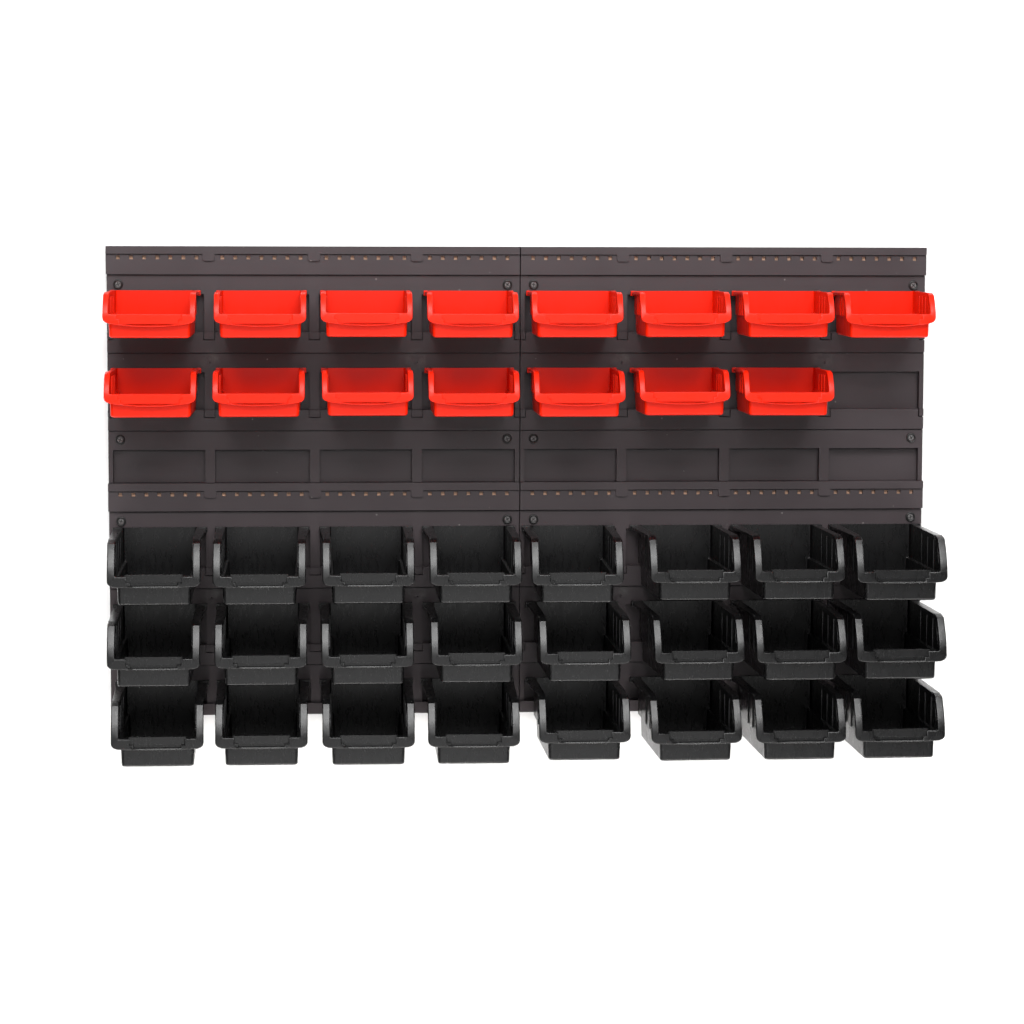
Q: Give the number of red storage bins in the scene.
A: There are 15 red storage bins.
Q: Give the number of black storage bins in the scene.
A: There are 24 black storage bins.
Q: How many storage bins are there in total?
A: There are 39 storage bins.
